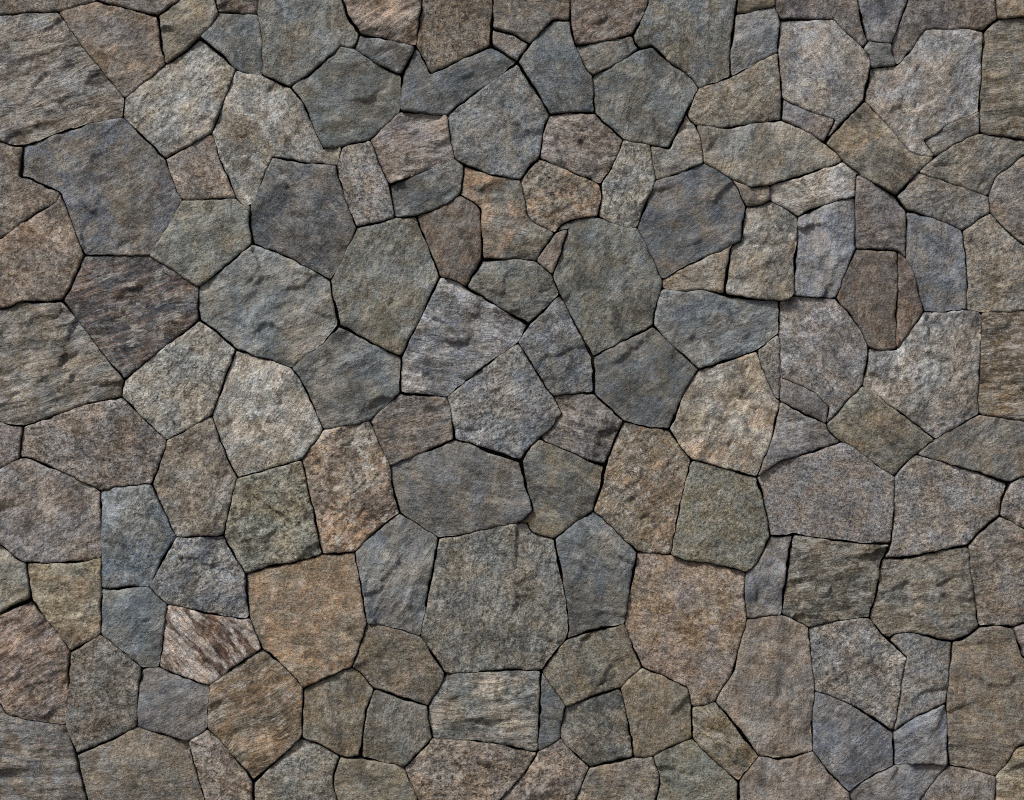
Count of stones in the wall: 154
